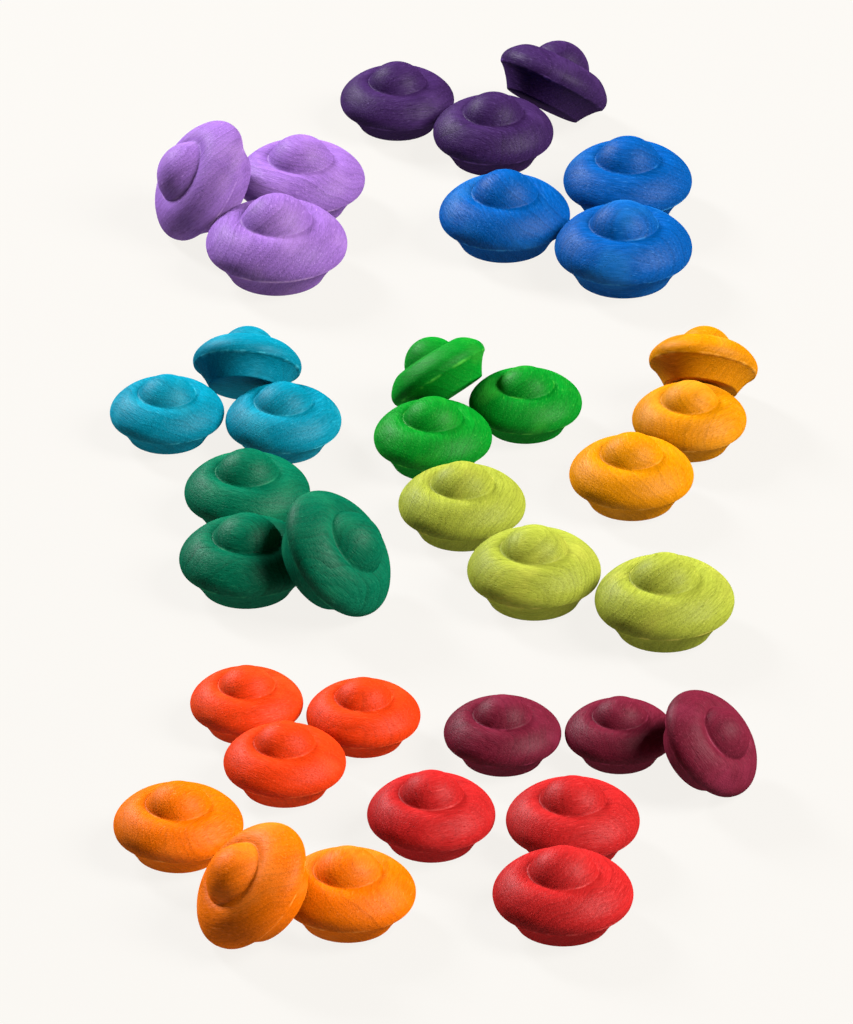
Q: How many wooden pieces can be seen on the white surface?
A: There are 36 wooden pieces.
